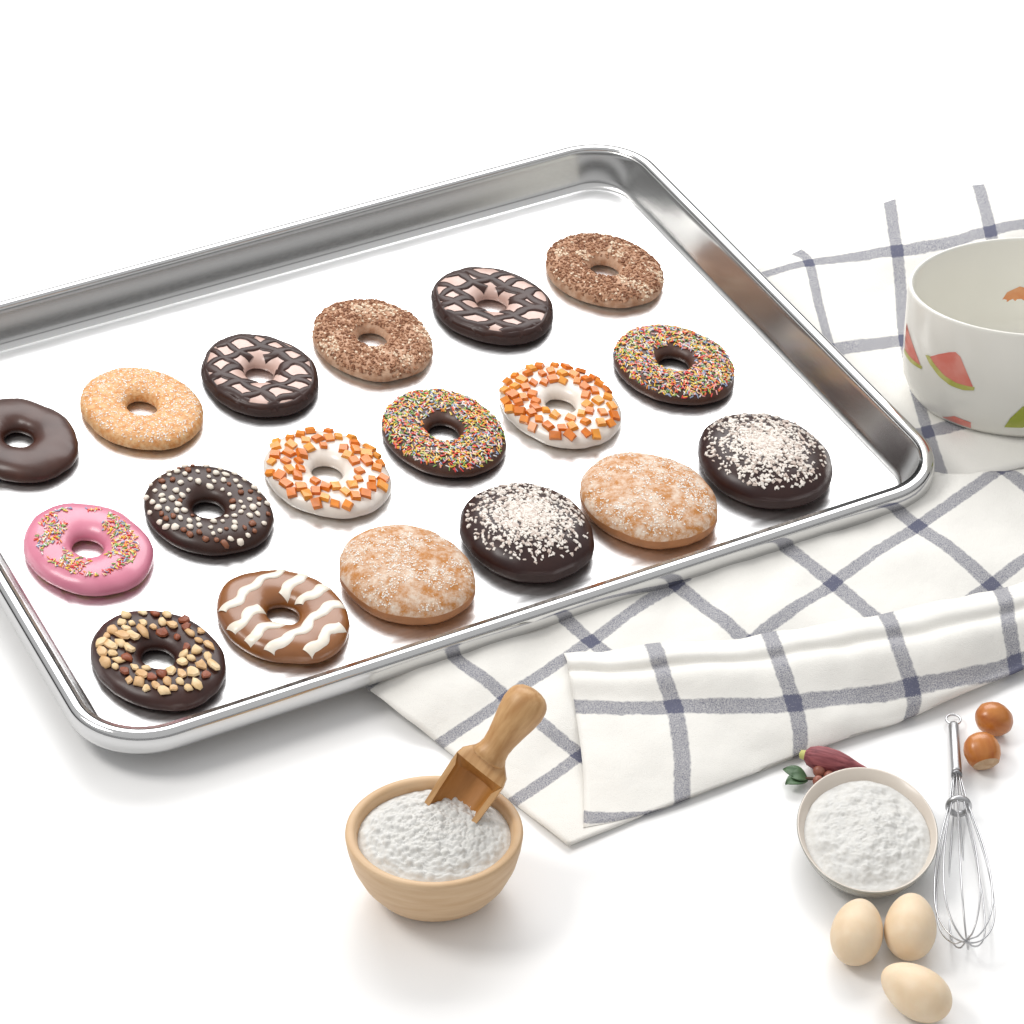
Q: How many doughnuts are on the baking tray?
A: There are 18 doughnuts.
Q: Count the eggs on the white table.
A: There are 3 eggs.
